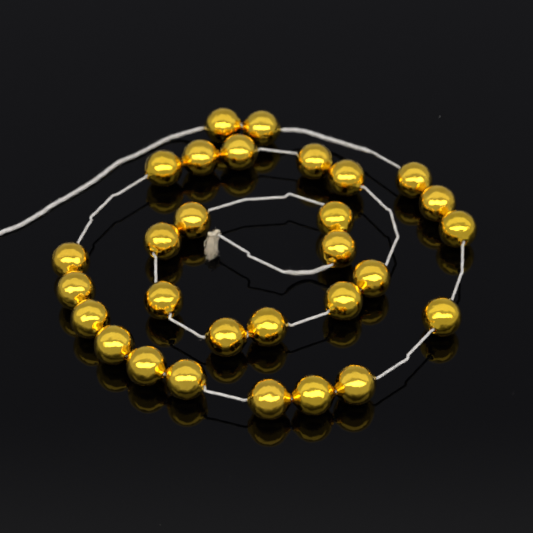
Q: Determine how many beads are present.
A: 29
